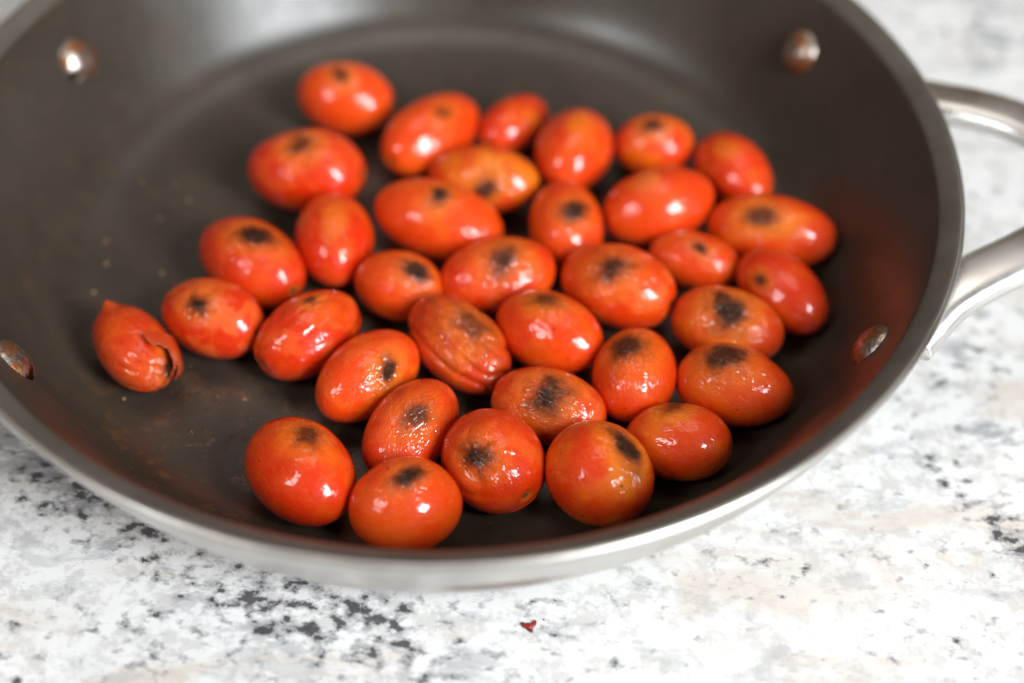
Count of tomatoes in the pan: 35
